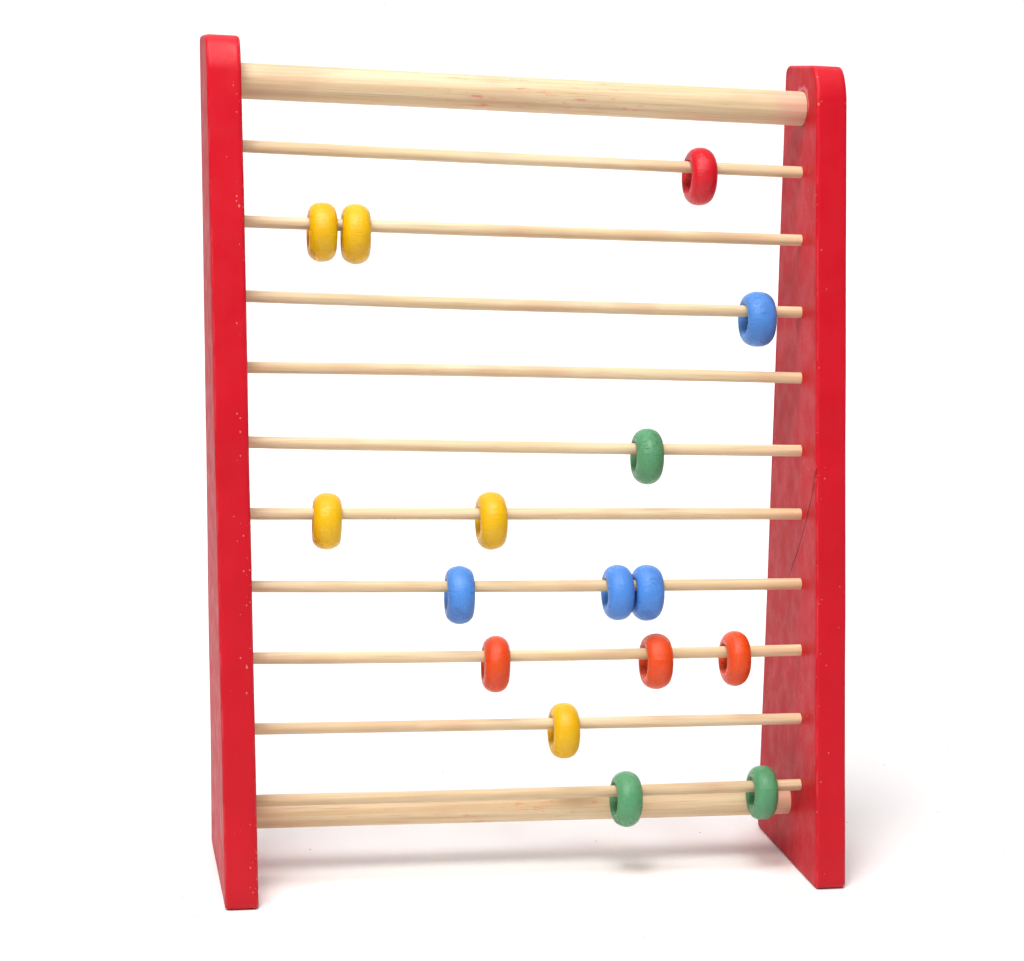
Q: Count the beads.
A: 16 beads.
